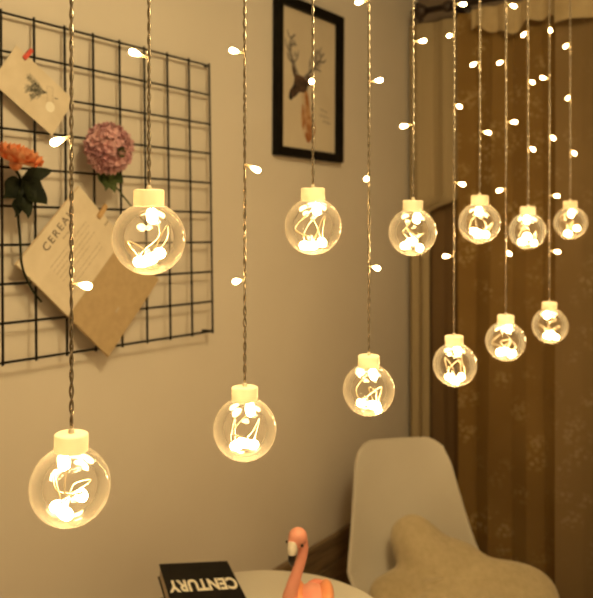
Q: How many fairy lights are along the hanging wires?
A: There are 36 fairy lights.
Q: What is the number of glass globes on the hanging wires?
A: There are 12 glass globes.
